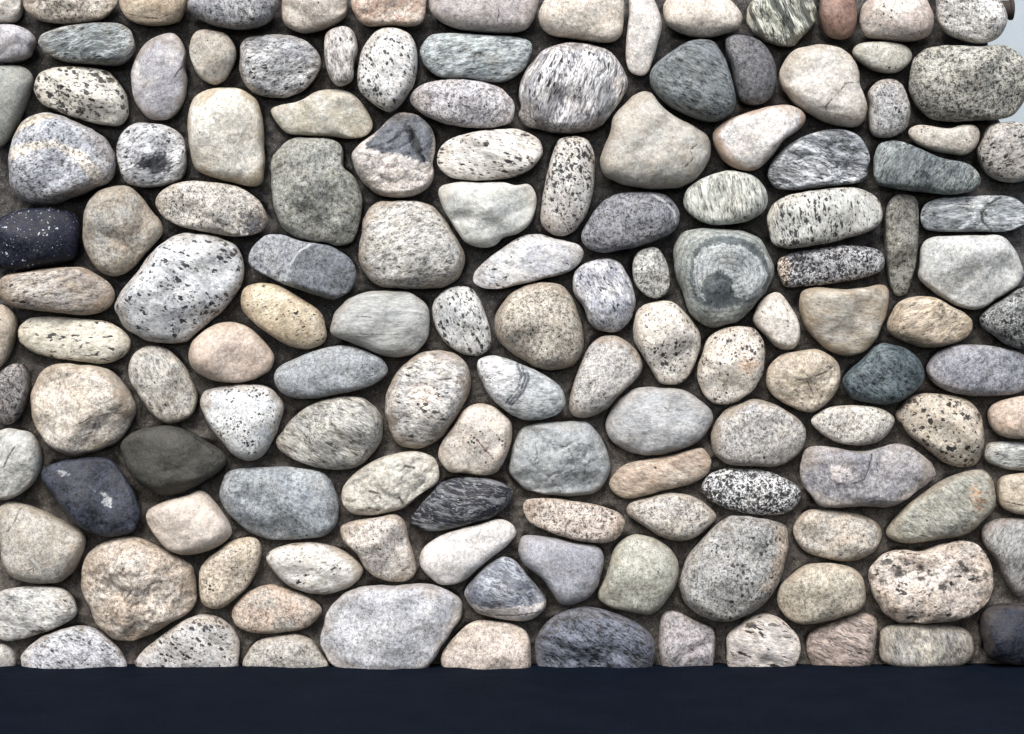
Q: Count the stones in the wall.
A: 140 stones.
